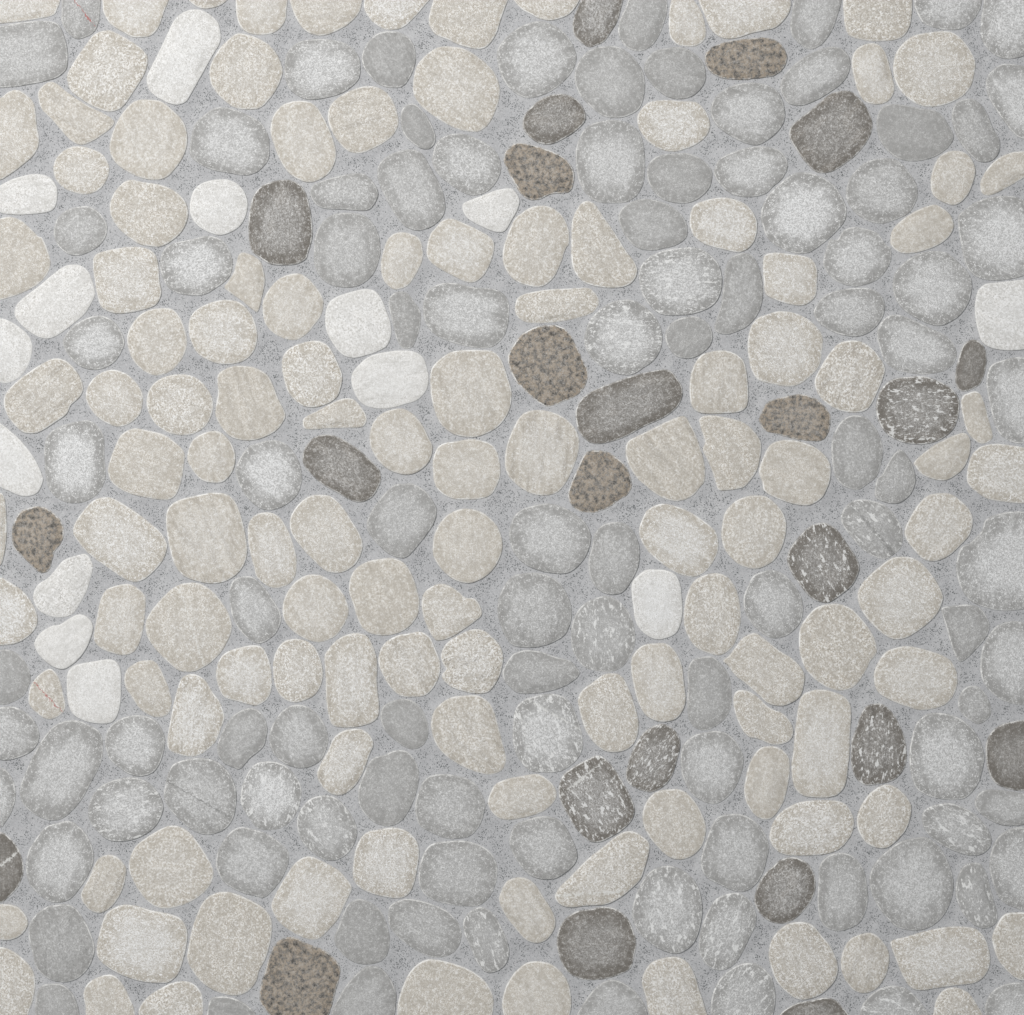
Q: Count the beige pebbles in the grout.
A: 120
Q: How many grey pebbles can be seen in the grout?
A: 102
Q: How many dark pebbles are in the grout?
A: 24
